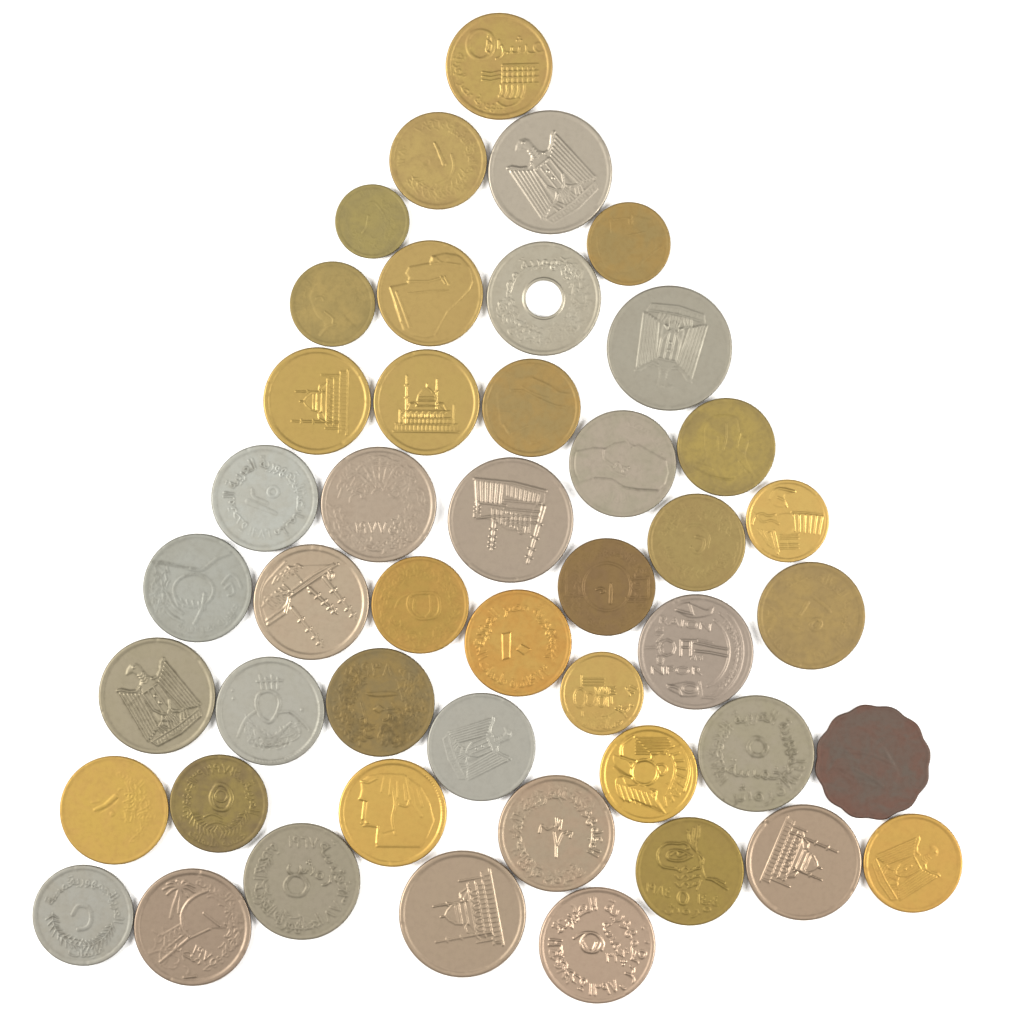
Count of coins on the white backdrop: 46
